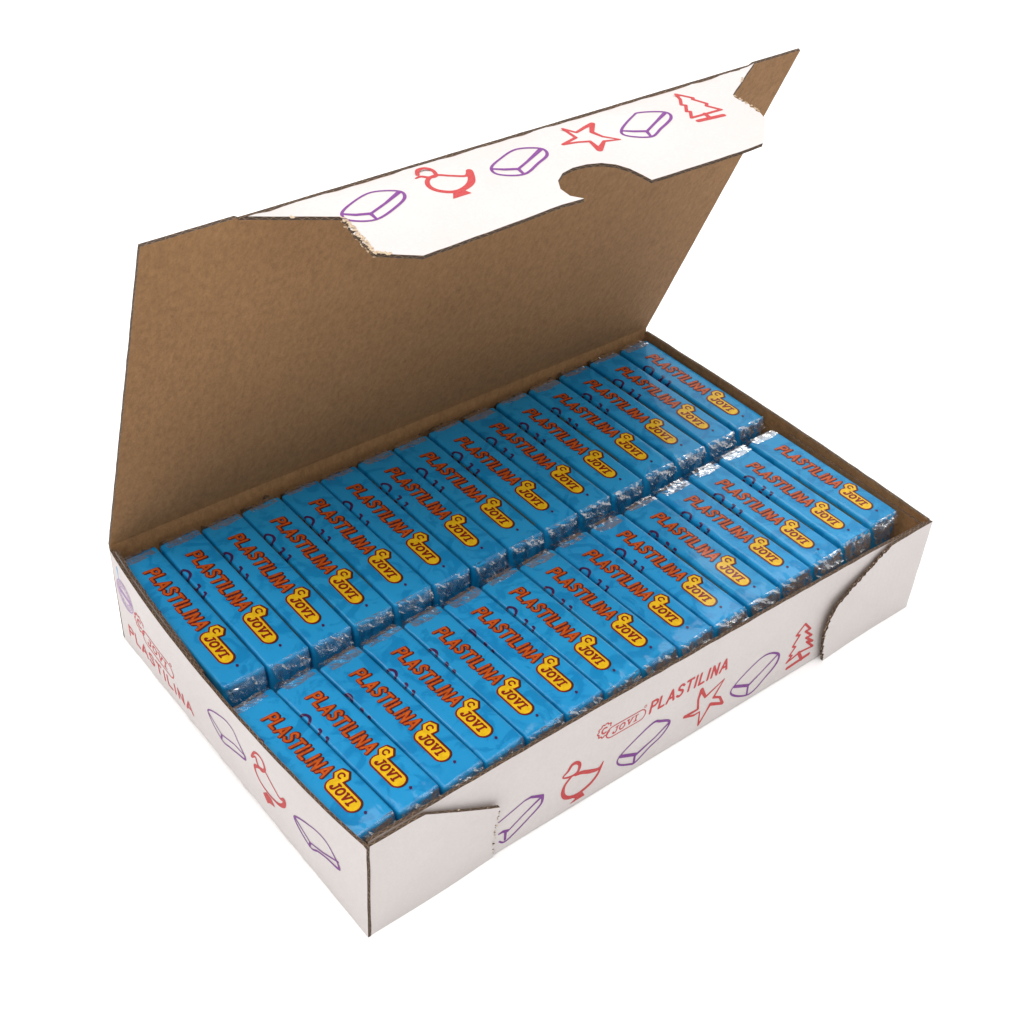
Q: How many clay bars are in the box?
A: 30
